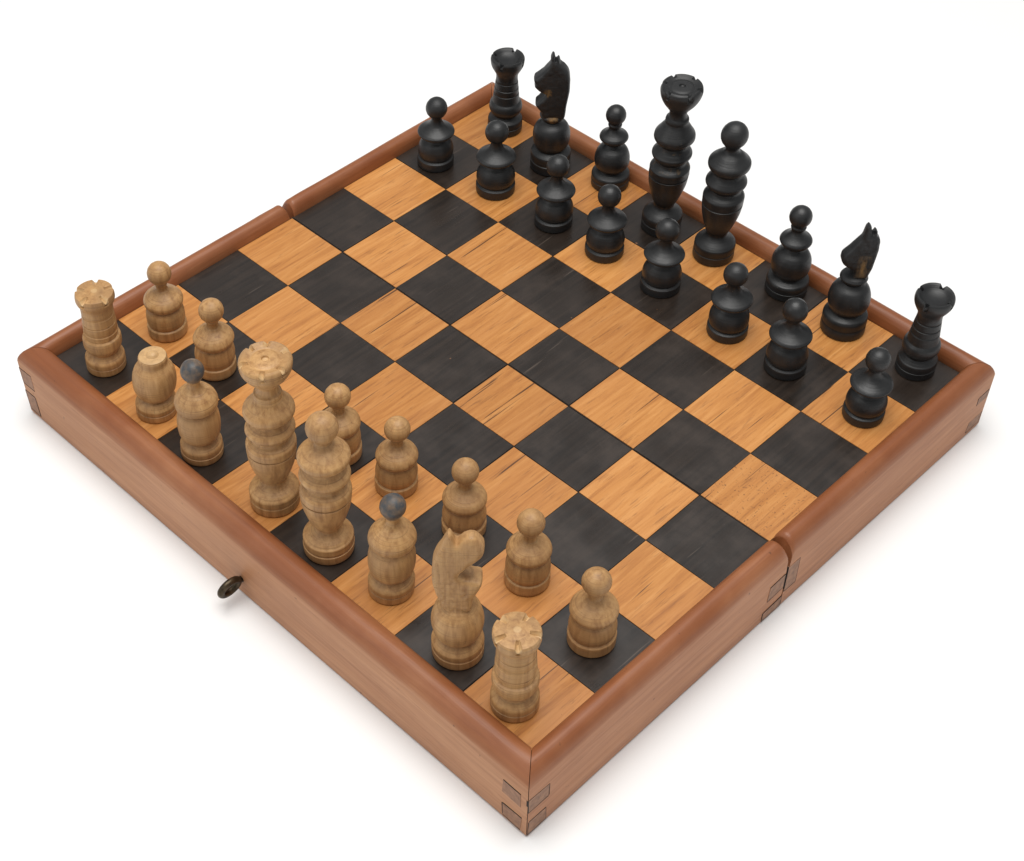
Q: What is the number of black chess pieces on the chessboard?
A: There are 16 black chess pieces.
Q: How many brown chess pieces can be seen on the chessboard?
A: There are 15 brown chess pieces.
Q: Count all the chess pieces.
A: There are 31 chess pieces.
